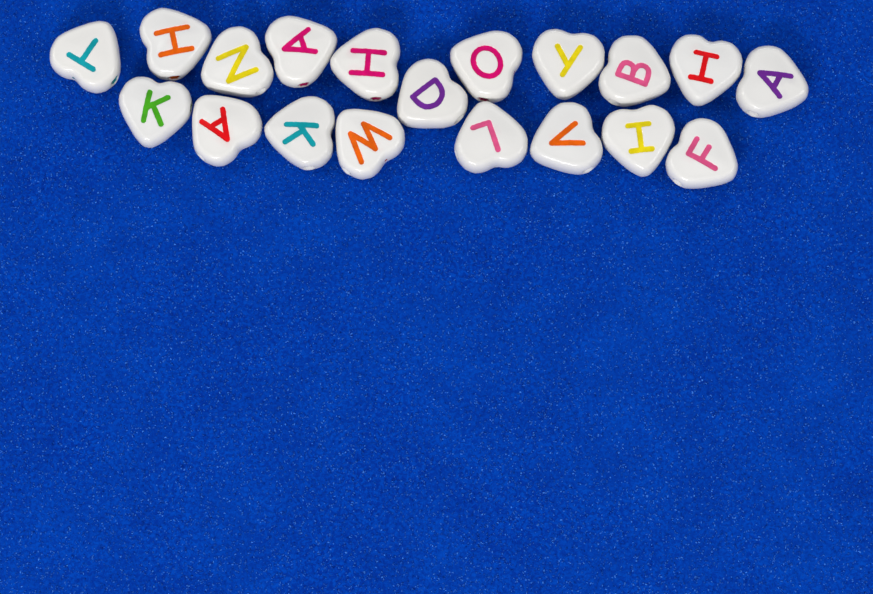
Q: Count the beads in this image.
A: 19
